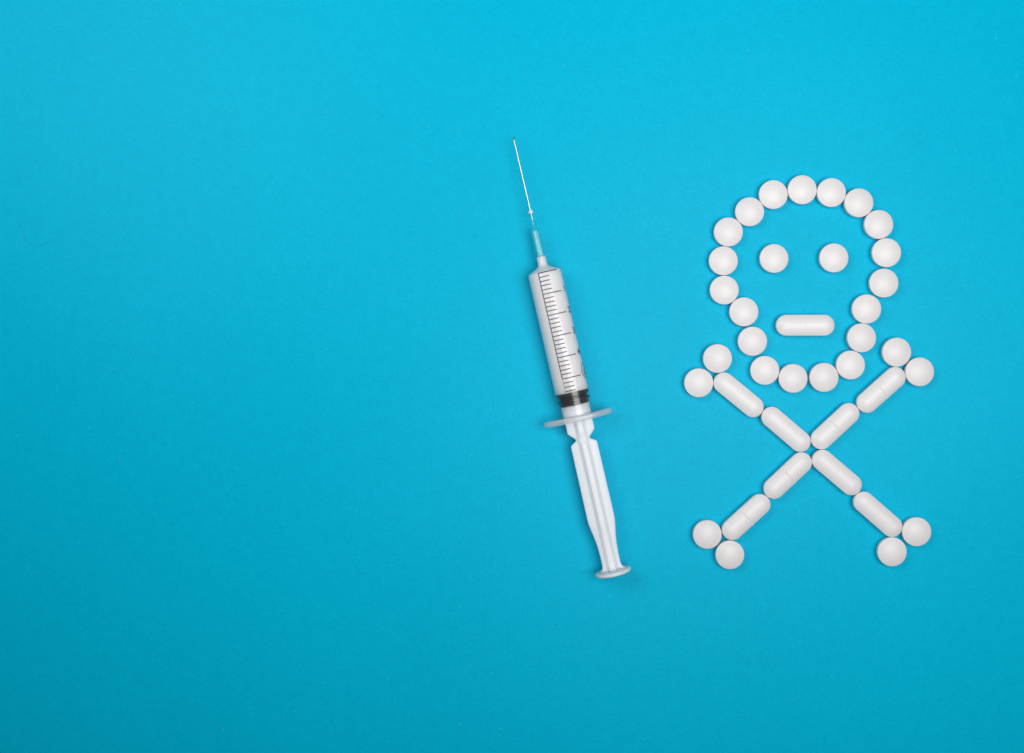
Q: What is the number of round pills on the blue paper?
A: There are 29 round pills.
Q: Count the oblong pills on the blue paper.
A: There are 9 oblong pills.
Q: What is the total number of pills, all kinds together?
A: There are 38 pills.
